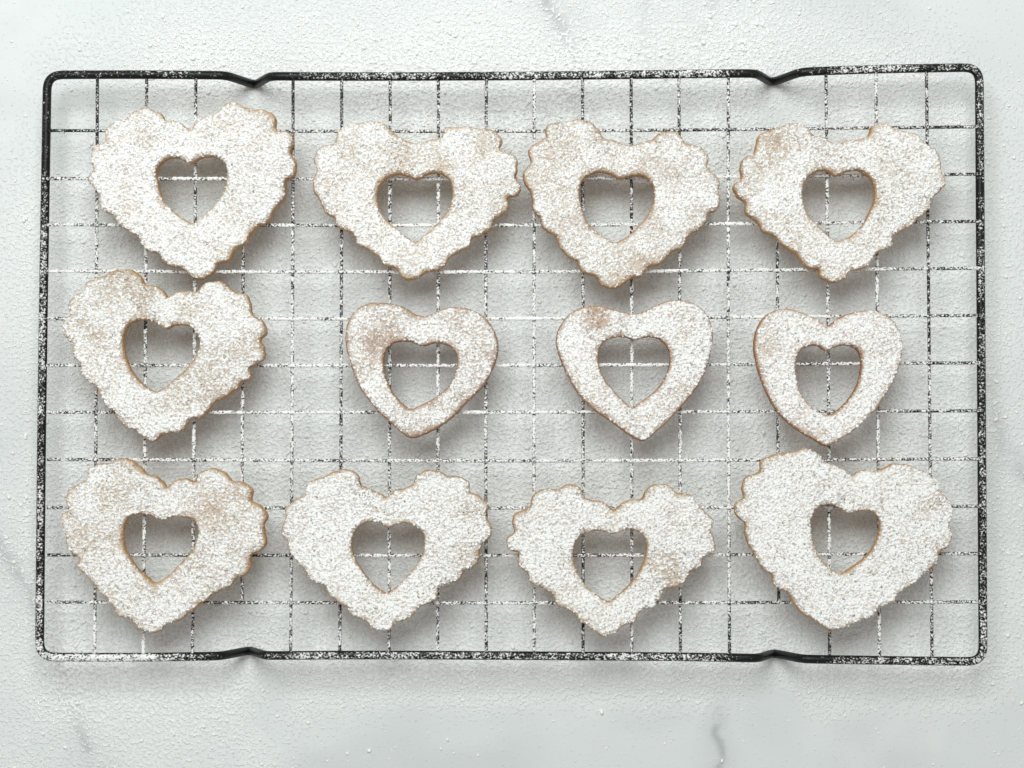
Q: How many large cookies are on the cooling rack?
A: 9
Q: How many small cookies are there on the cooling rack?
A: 3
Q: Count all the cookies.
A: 12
